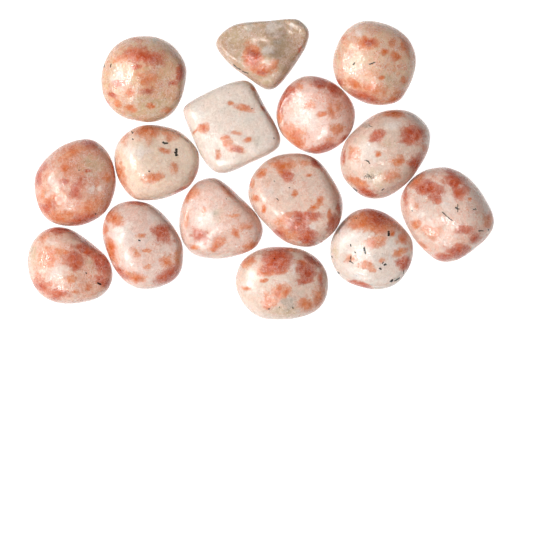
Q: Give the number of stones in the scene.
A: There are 15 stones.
